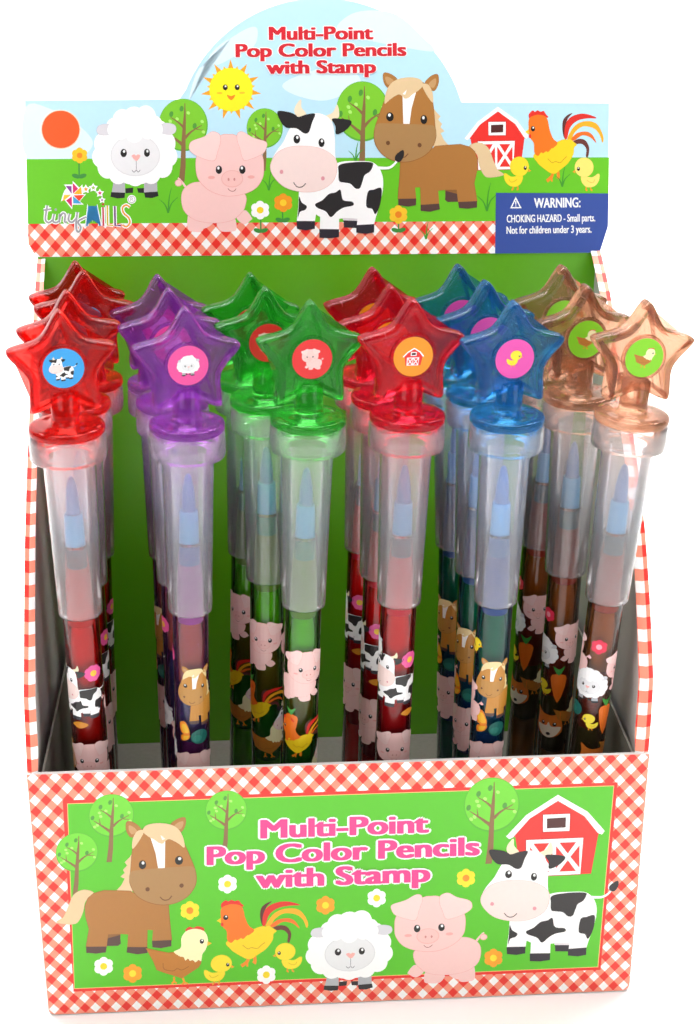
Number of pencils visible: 19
